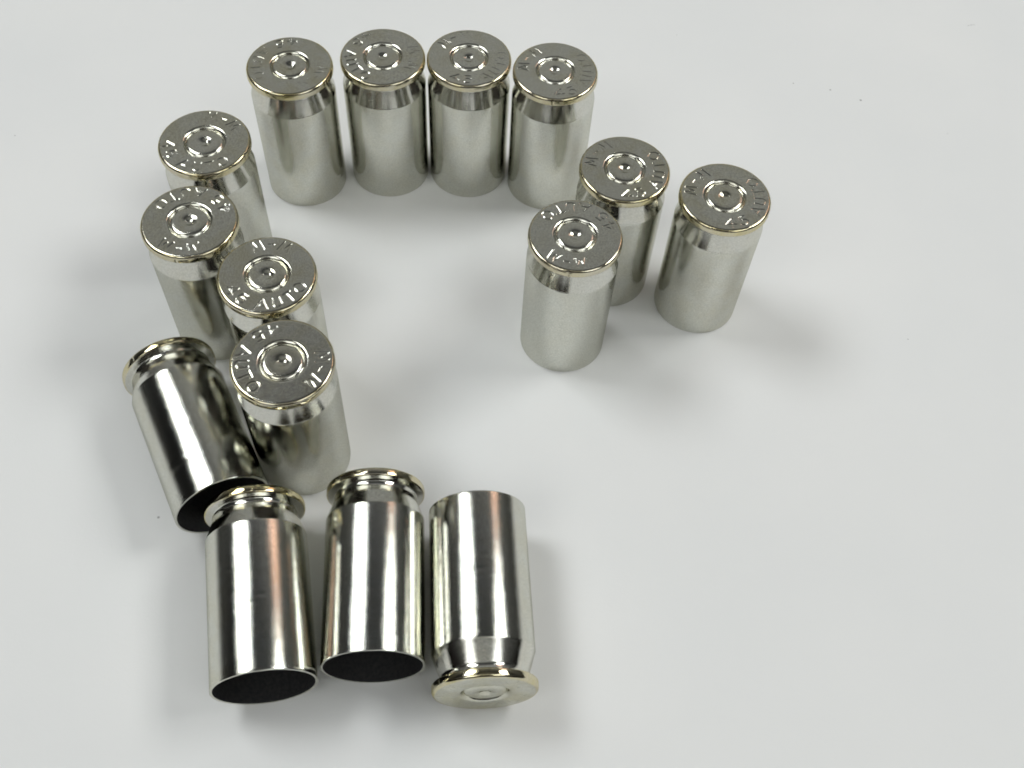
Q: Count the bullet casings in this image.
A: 15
